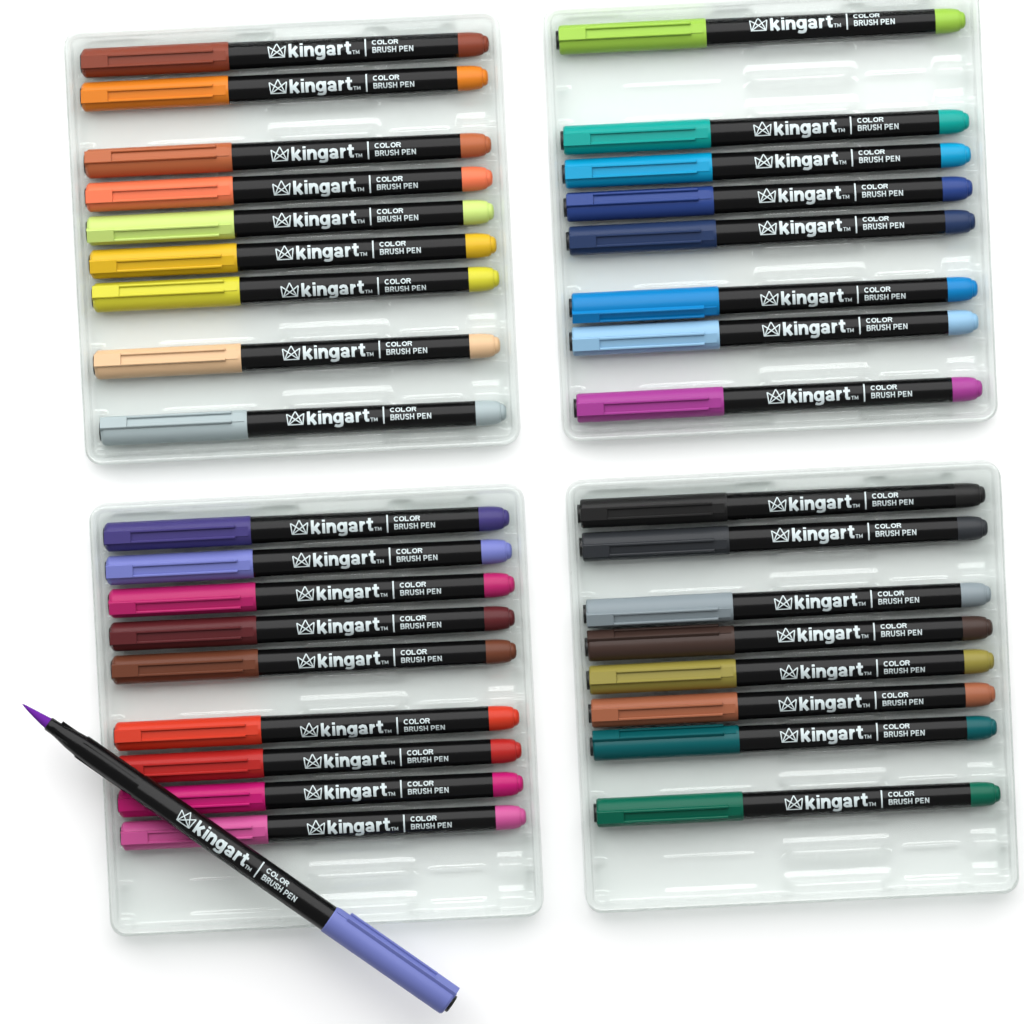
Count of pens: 35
